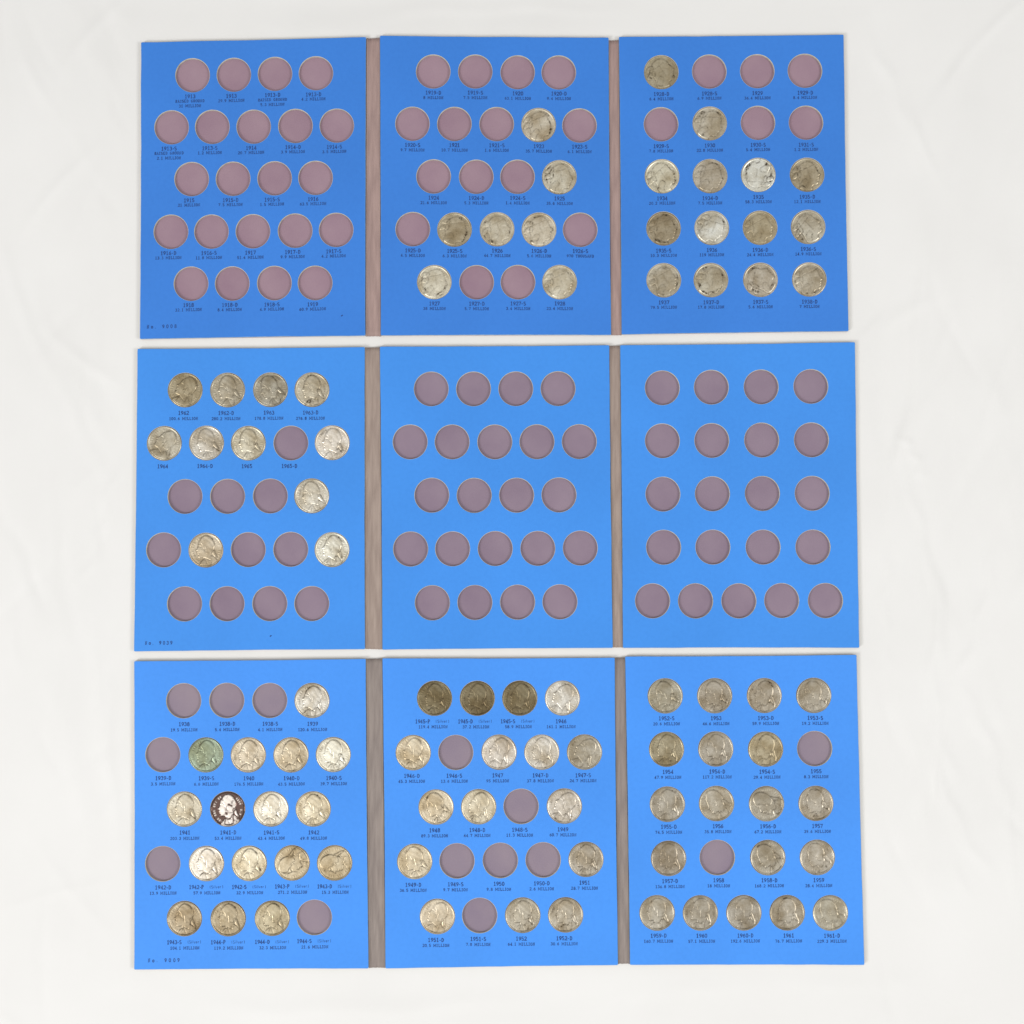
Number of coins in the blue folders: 83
